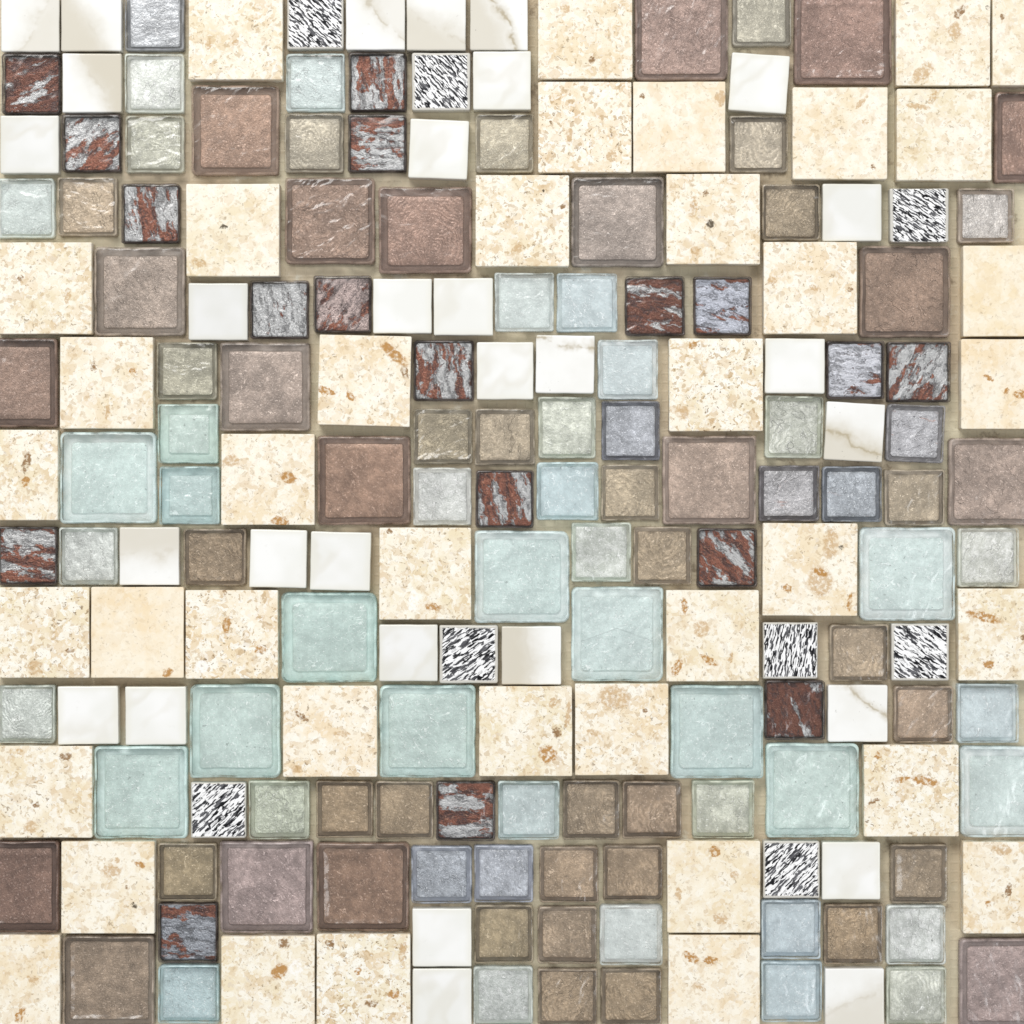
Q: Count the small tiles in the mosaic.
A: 120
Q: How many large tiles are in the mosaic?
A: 69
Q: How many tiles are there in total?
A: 189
